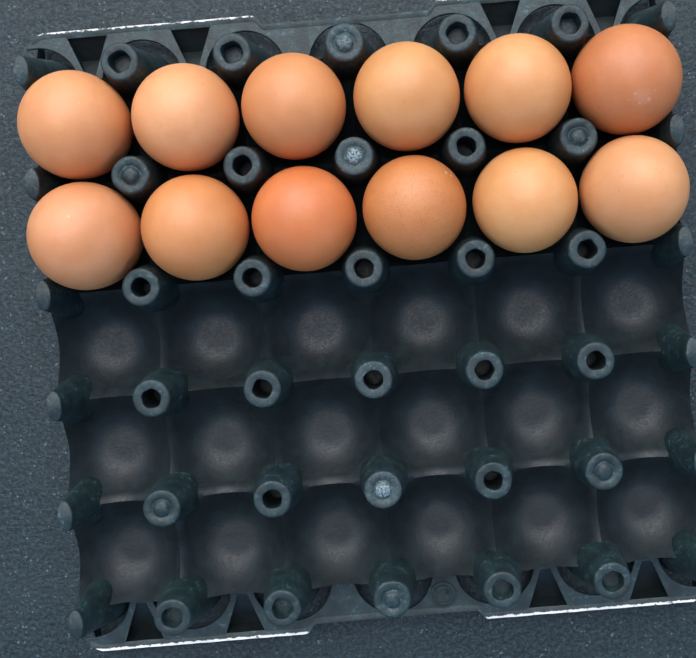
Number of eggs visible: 12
